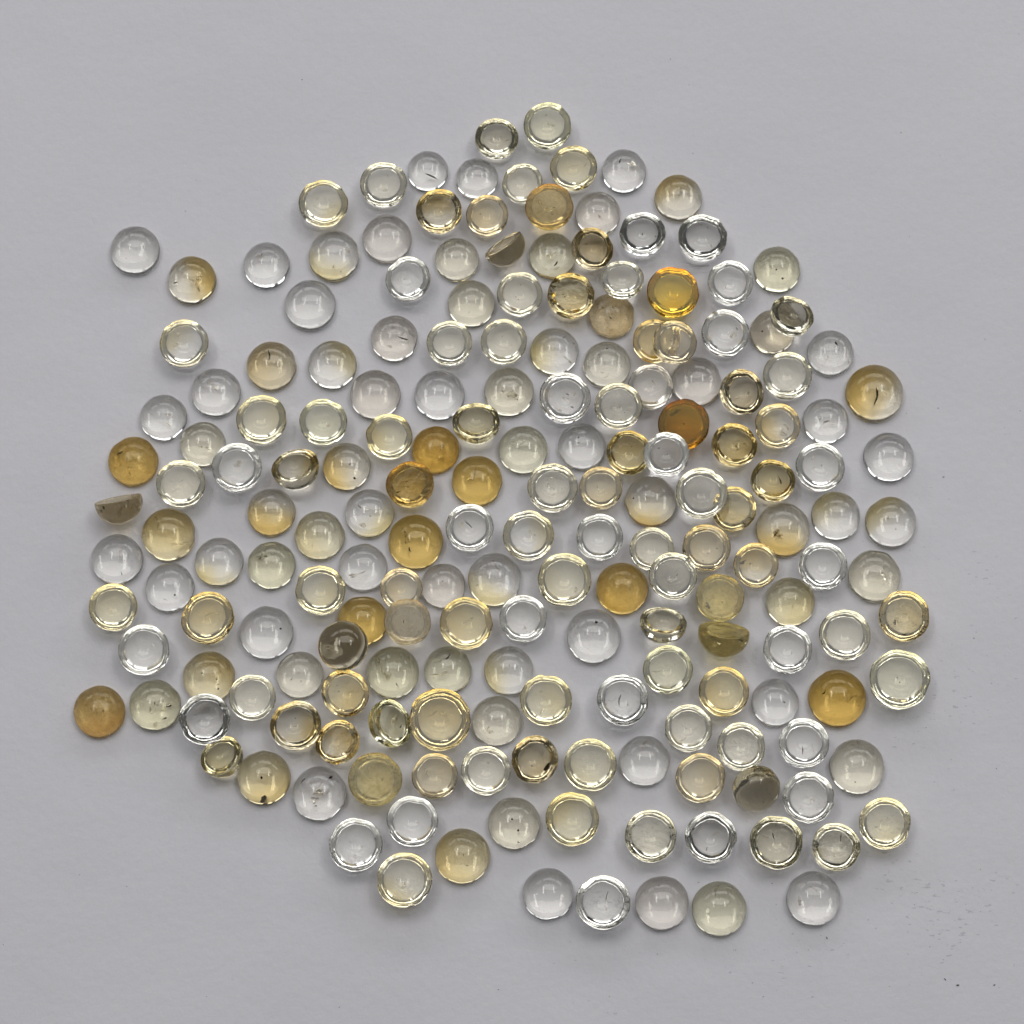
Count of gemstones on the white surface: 190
